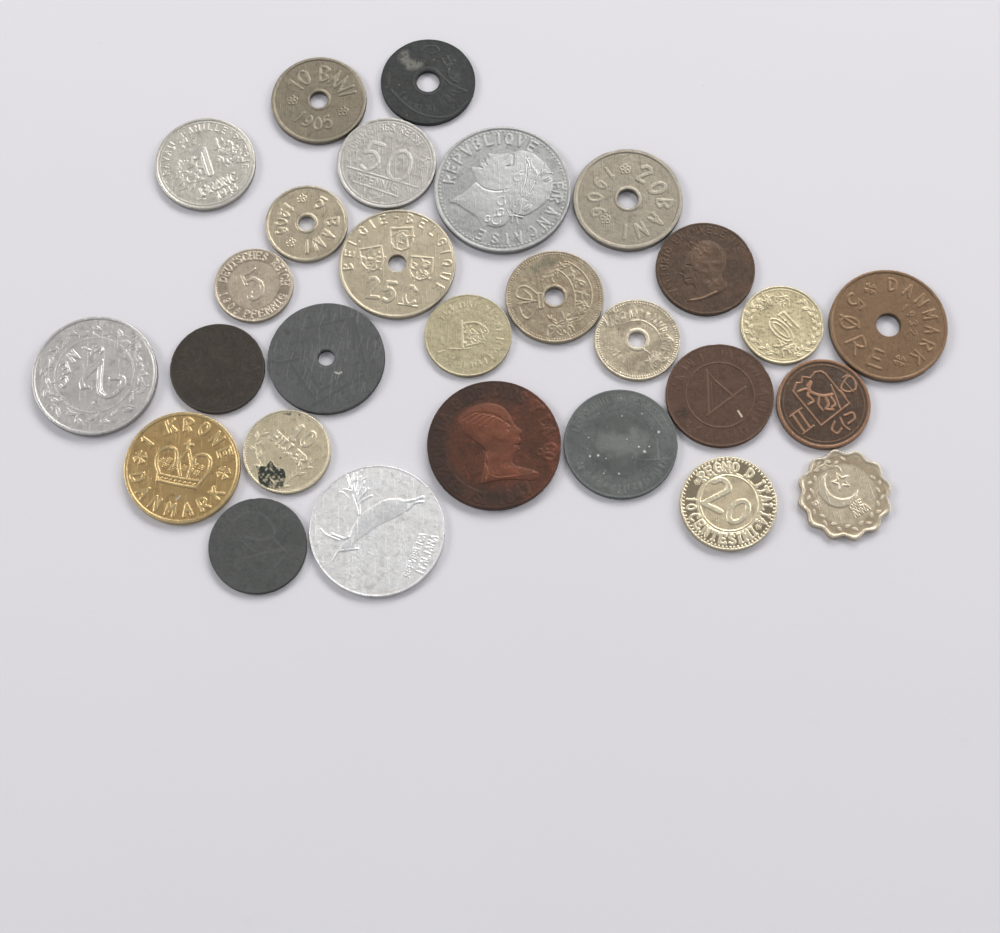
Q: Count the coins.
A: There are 28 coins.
